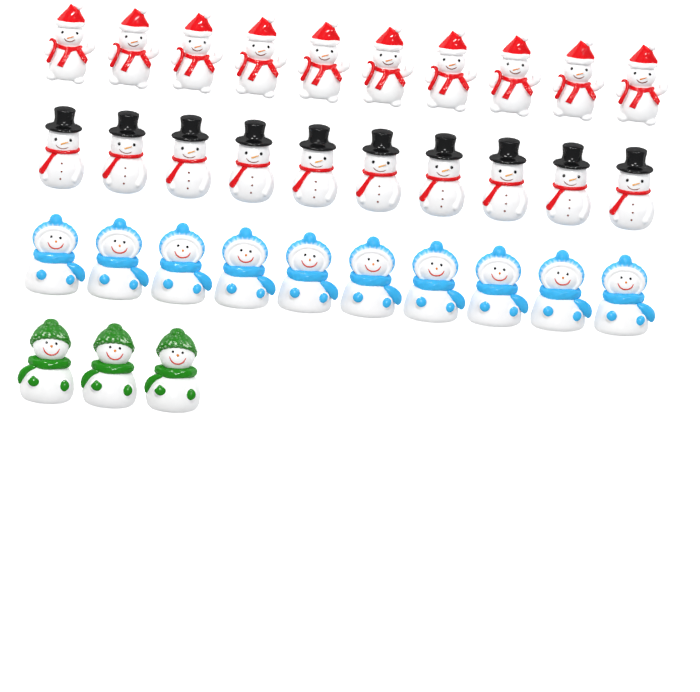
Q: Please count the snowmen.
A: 33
